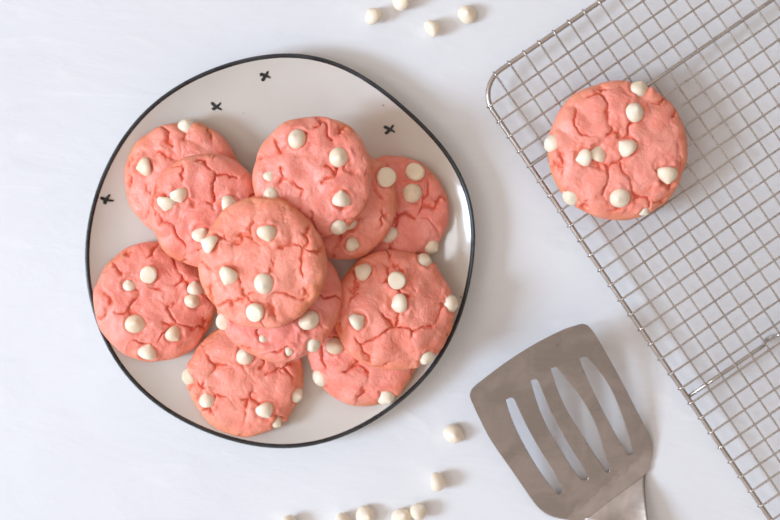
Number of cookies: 12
